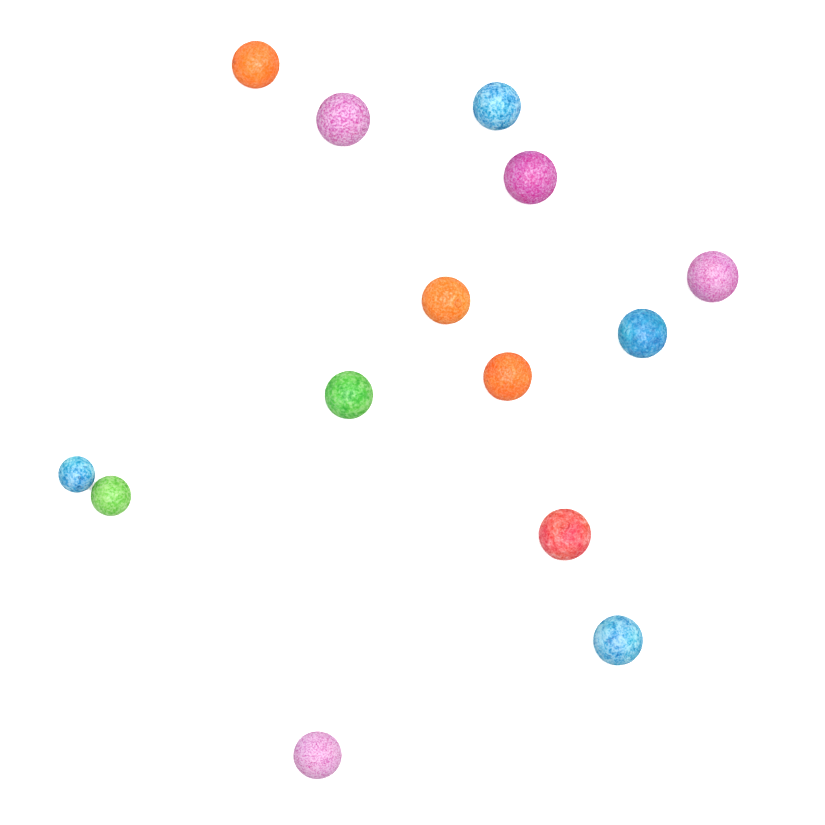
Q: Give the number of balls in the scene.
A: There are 14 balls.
